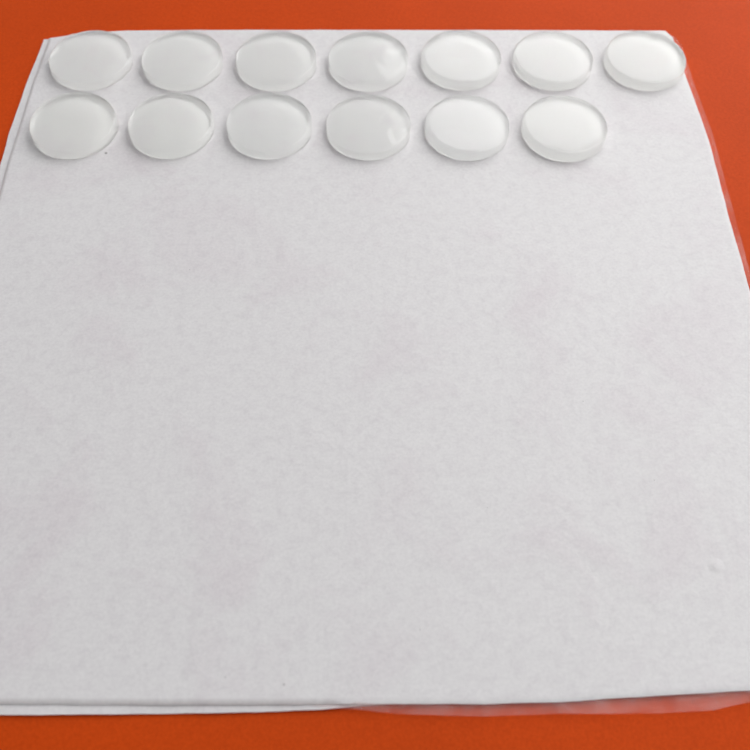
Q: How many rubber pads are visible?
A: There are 13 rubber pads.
